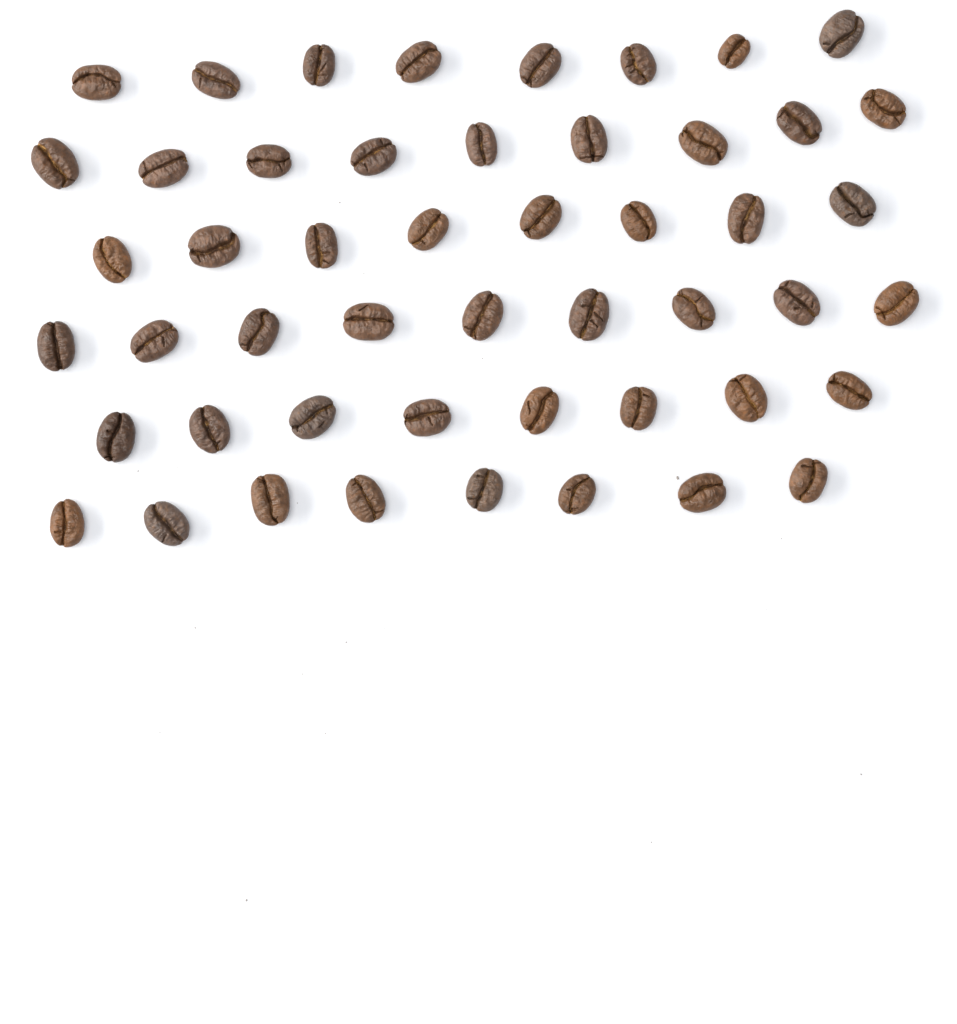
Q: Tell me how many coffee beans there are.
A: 50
